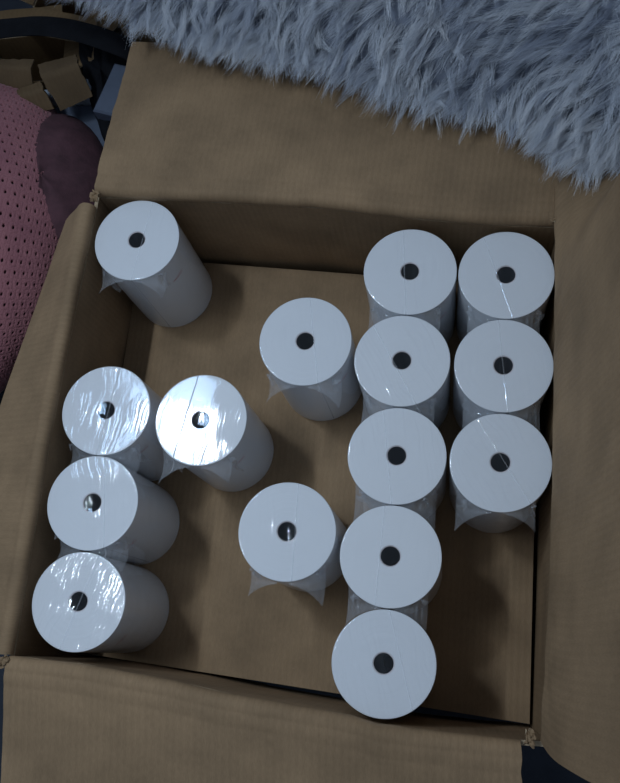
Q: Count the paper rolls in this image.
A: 15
